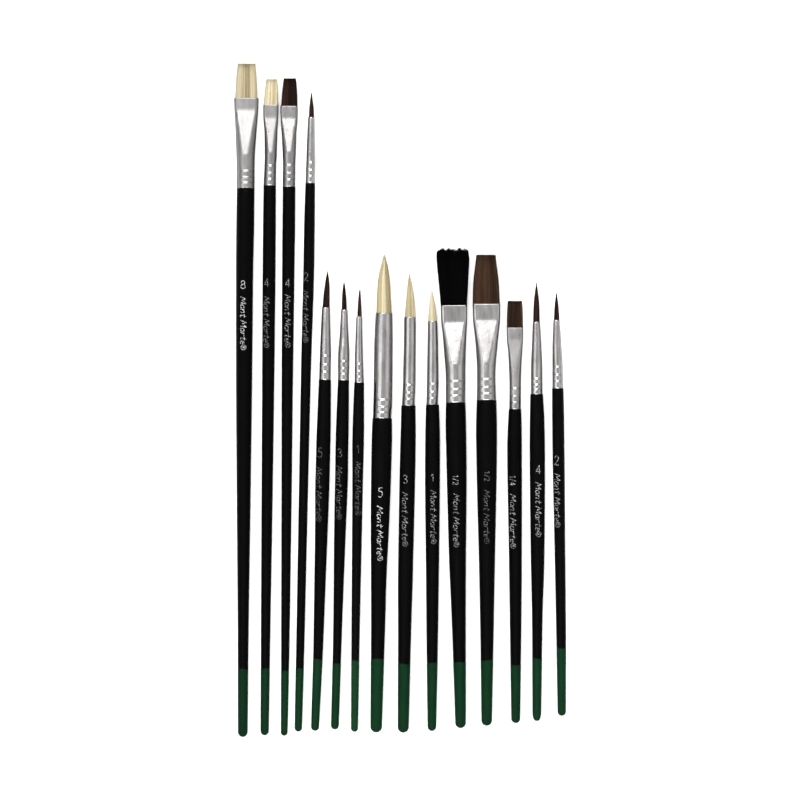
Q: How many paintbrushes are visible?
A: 15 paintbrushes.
